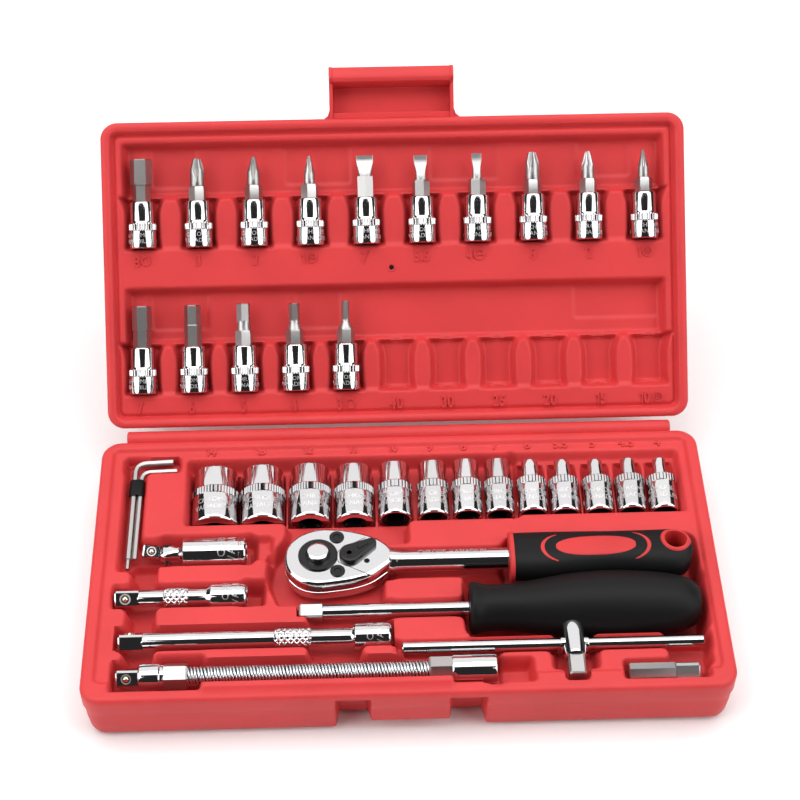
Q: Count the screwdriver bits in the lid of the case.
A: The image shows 15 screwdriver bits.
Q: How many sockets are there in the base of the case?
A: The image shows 13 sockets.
